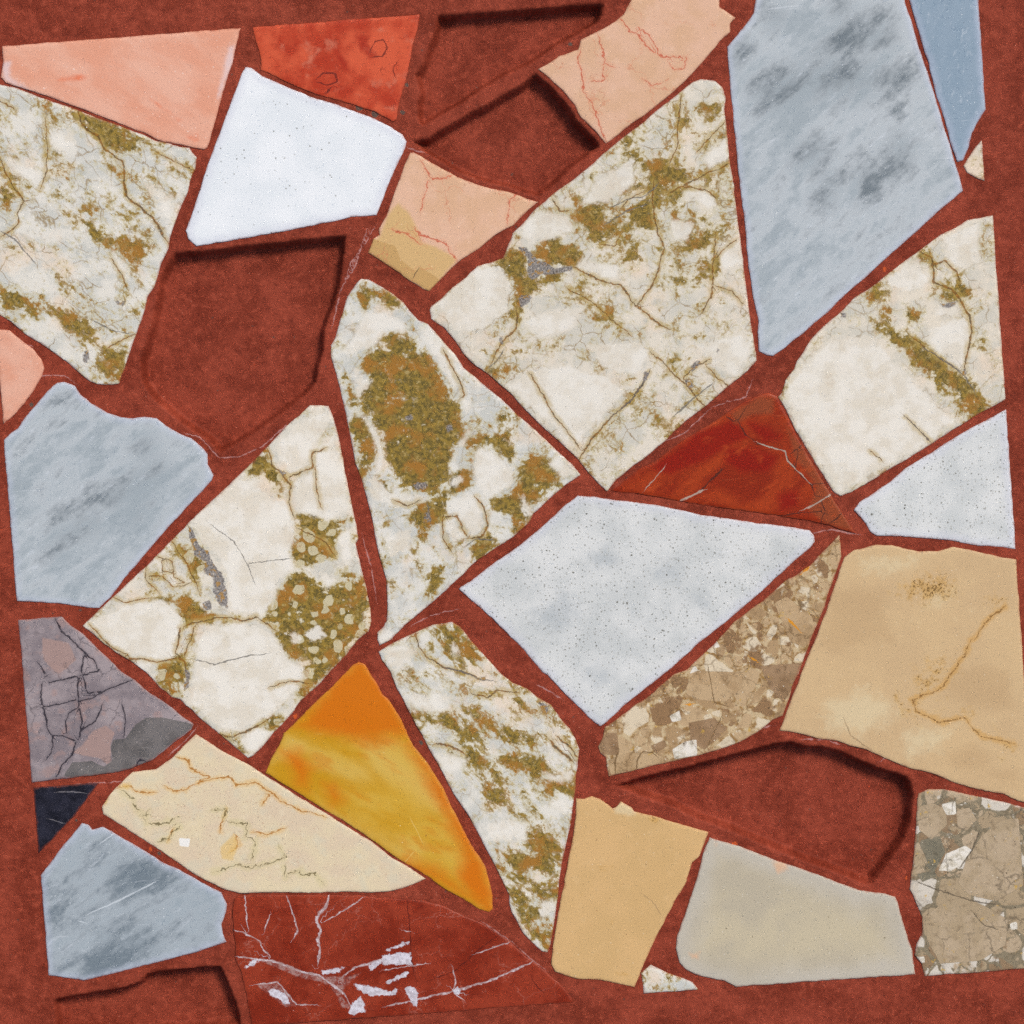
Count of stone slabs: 31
